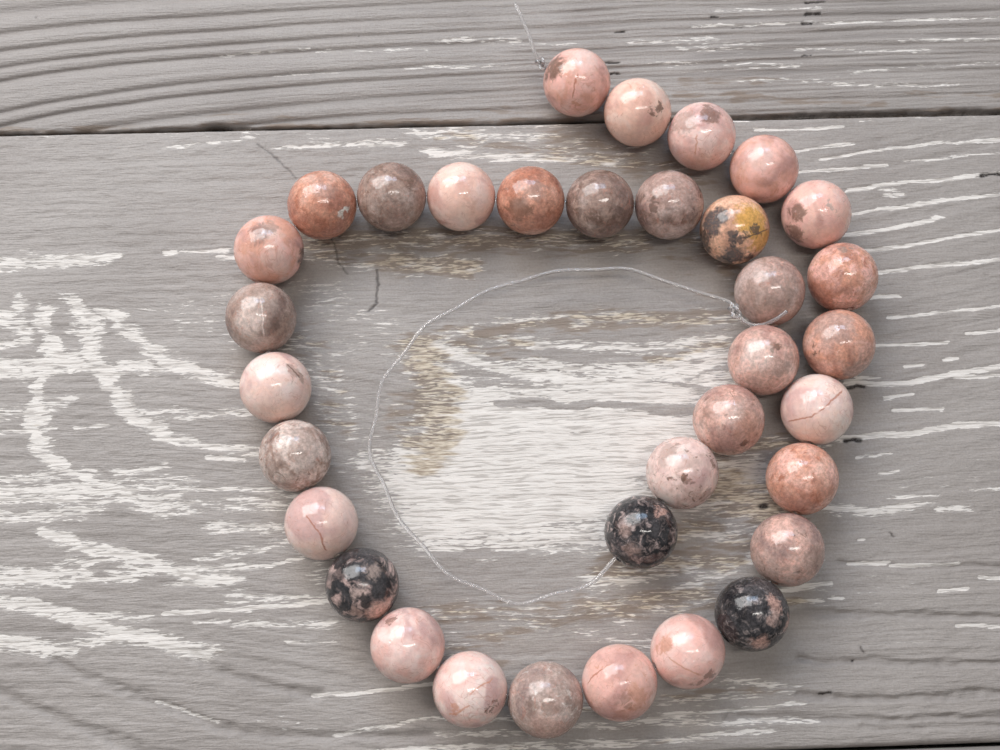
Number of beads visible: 34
